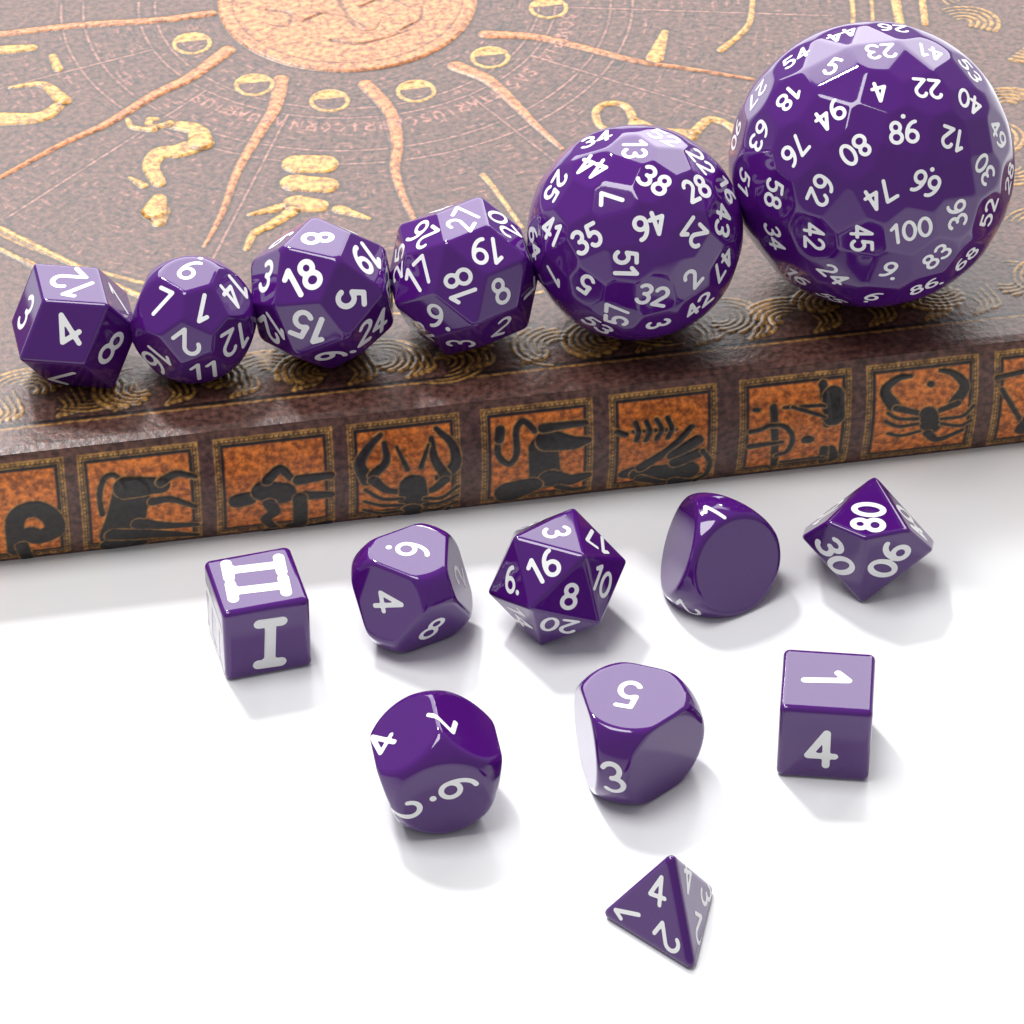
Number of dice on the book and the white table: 15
